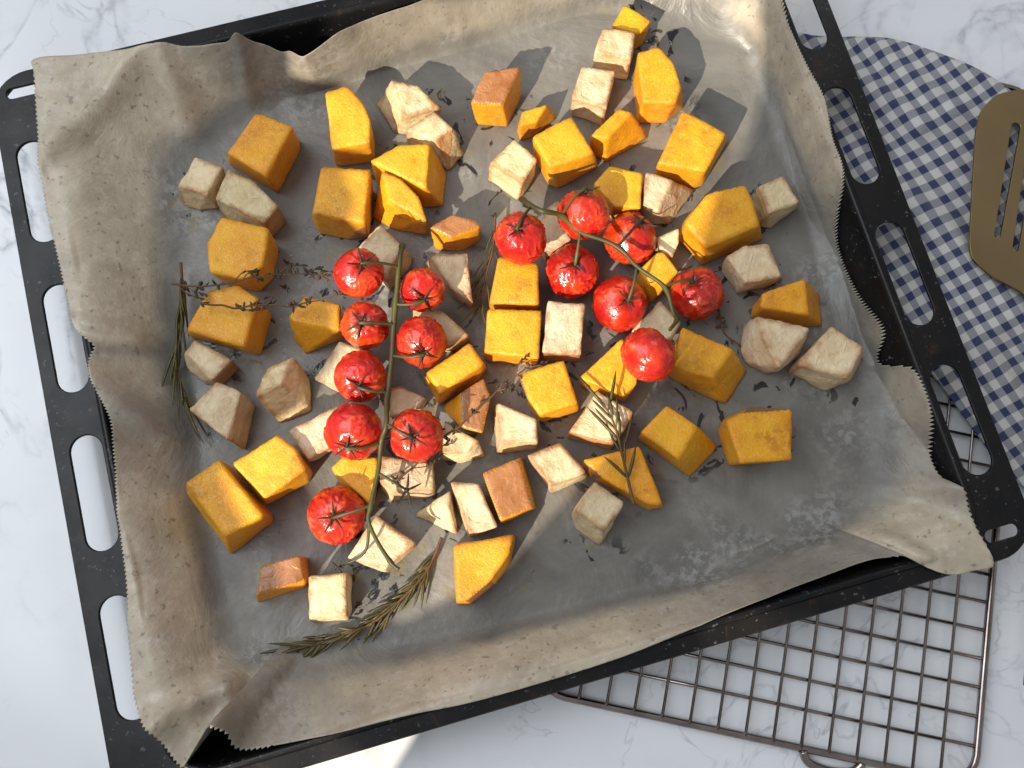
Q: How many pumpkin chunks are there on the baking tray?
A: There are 36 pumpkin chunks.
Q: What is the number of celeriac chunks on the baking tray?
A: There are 35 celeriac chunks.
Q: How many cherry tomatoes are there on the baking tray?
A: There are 15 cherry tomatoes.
